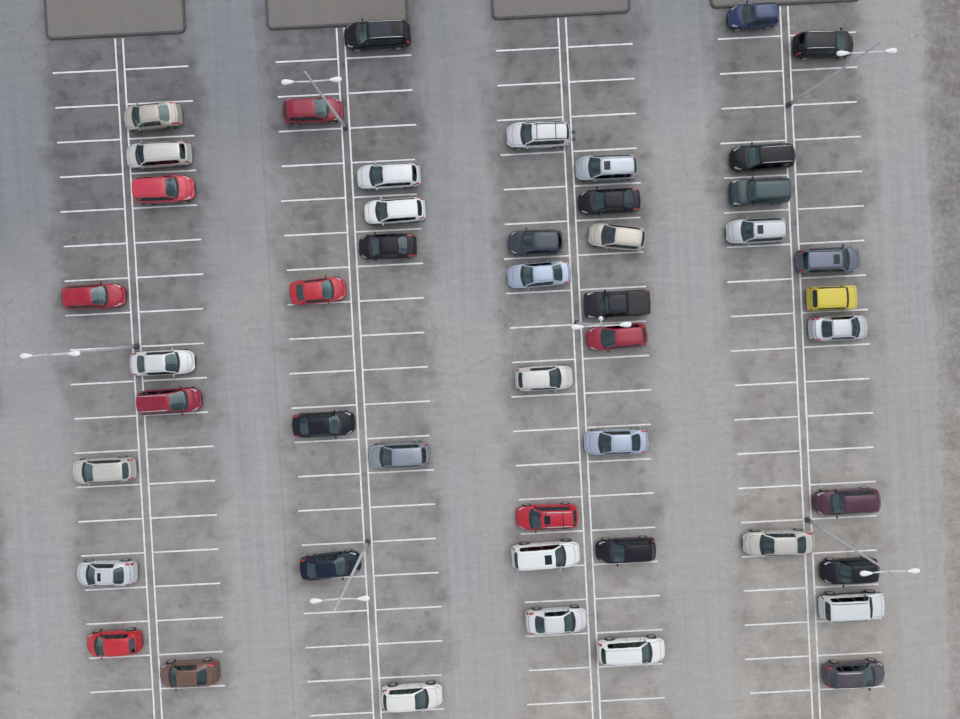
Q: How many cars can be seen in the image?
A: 48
